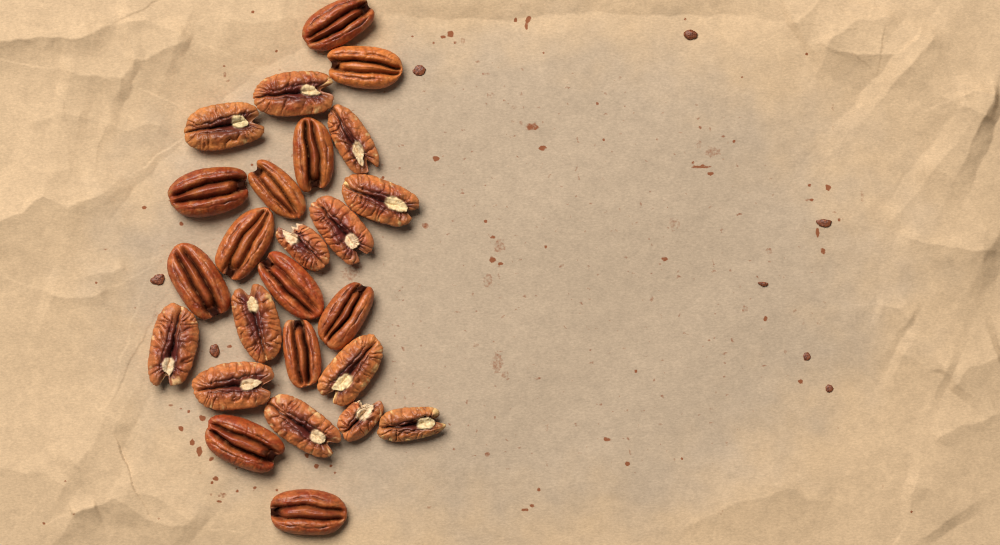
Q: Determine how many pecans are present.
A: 25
